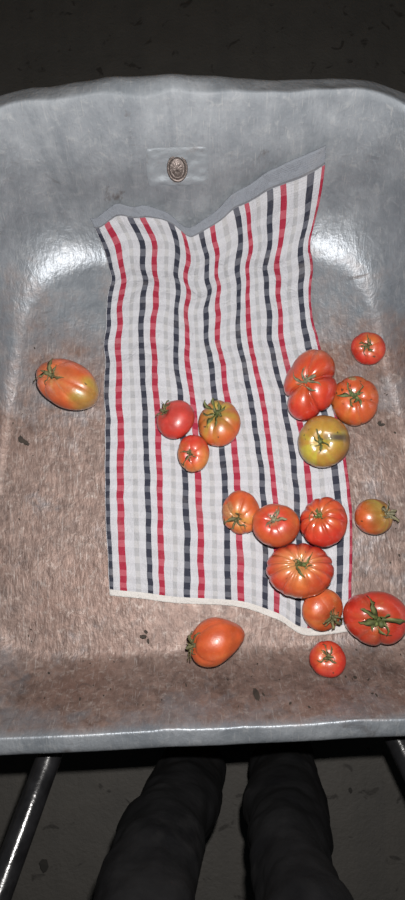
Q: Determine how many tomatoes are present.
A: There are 17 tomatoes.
